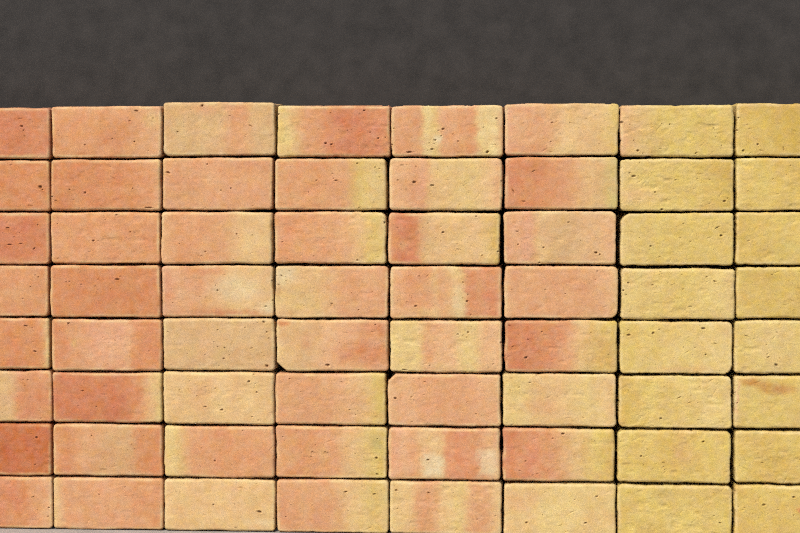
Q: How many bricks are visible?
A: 64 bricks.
